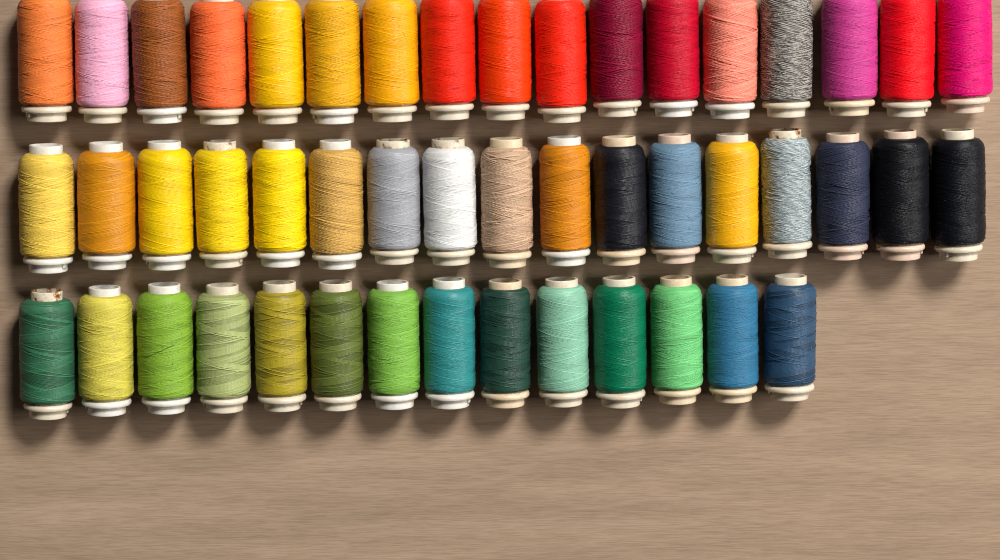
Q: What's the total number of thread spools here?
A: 48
